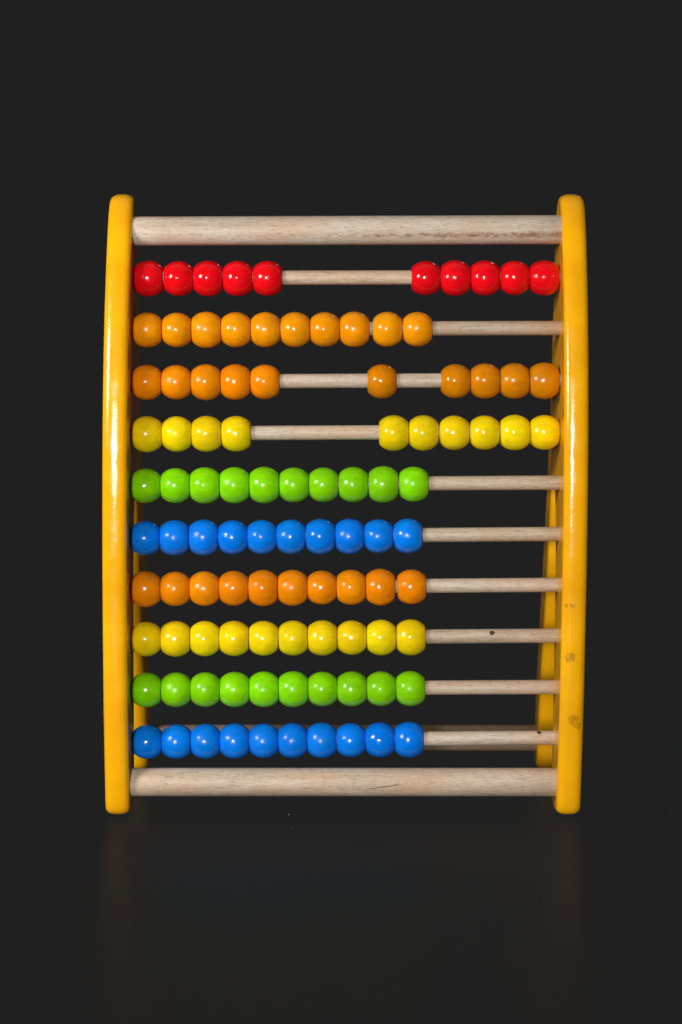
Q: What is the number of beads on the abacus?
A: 100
